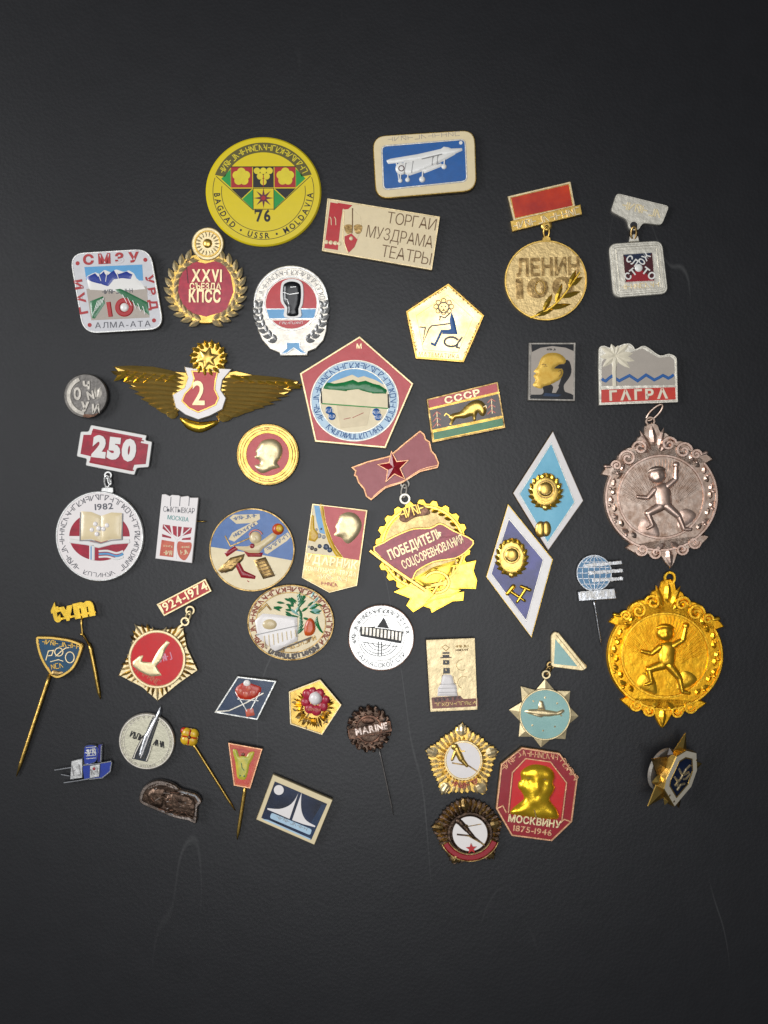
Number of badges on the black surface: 46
